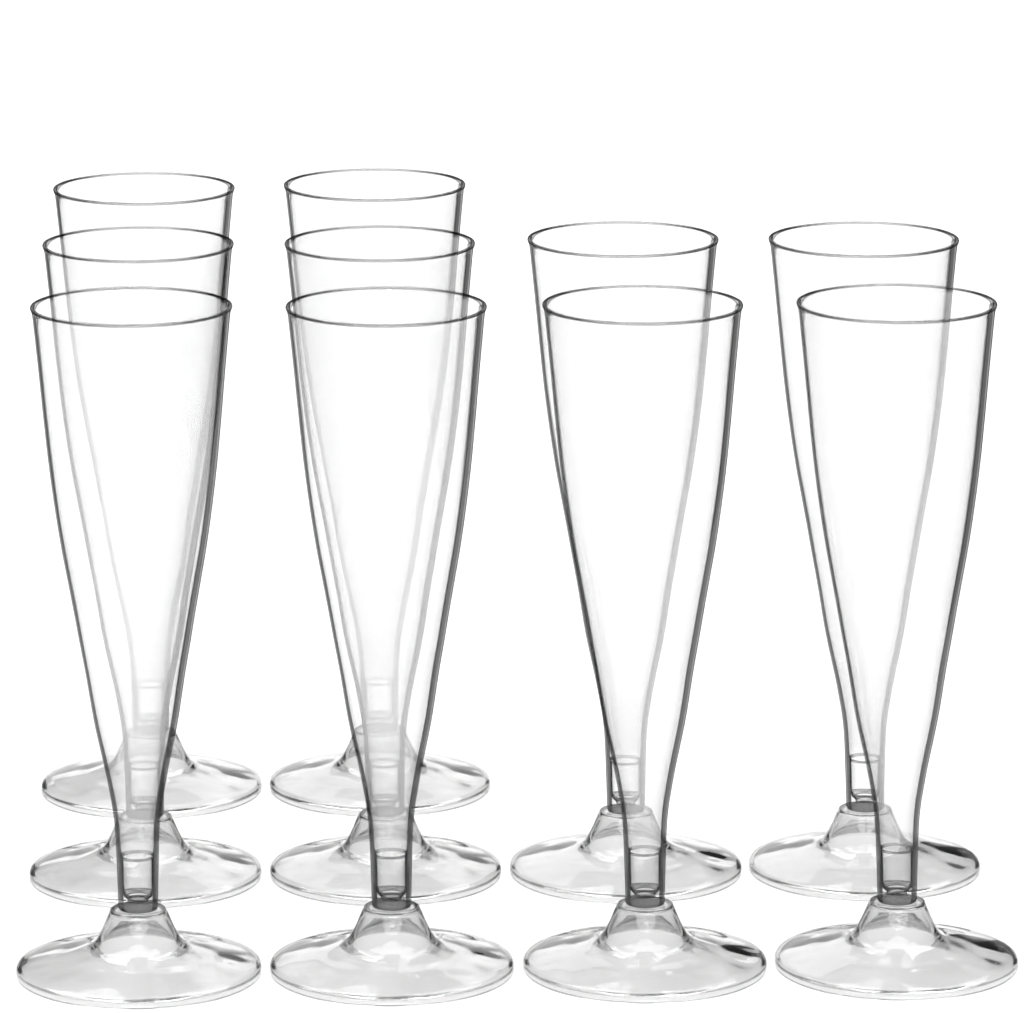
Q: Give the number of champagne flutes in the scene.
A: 10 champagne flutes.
